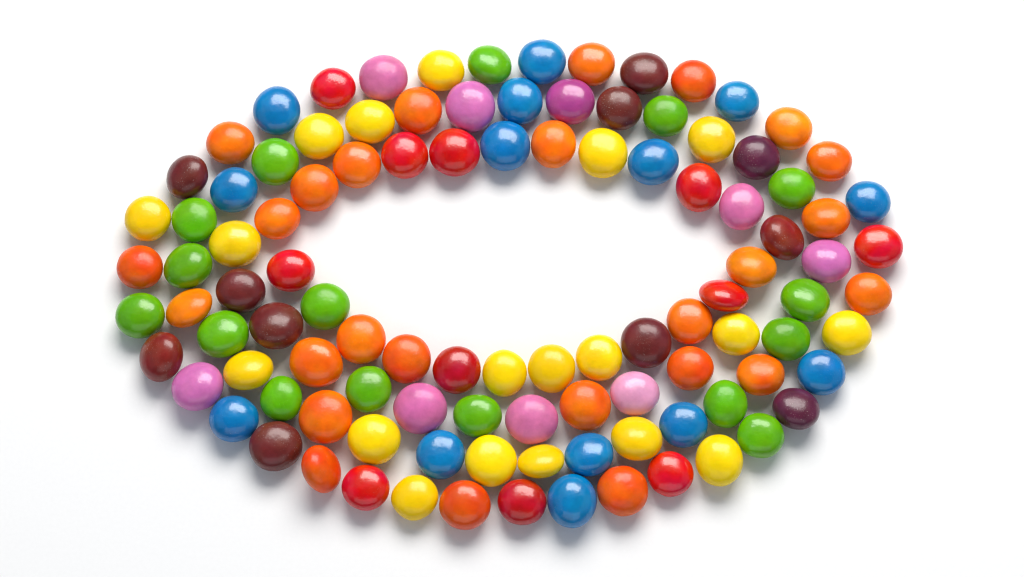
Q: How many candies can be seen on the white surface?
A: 106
